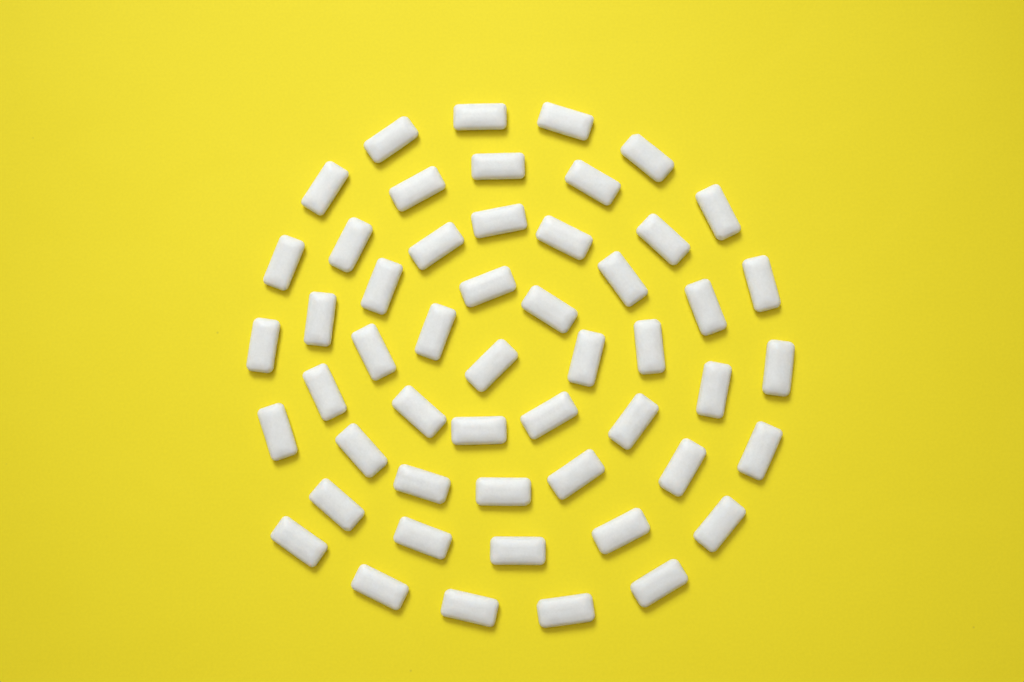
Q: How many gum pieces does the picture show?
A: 52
